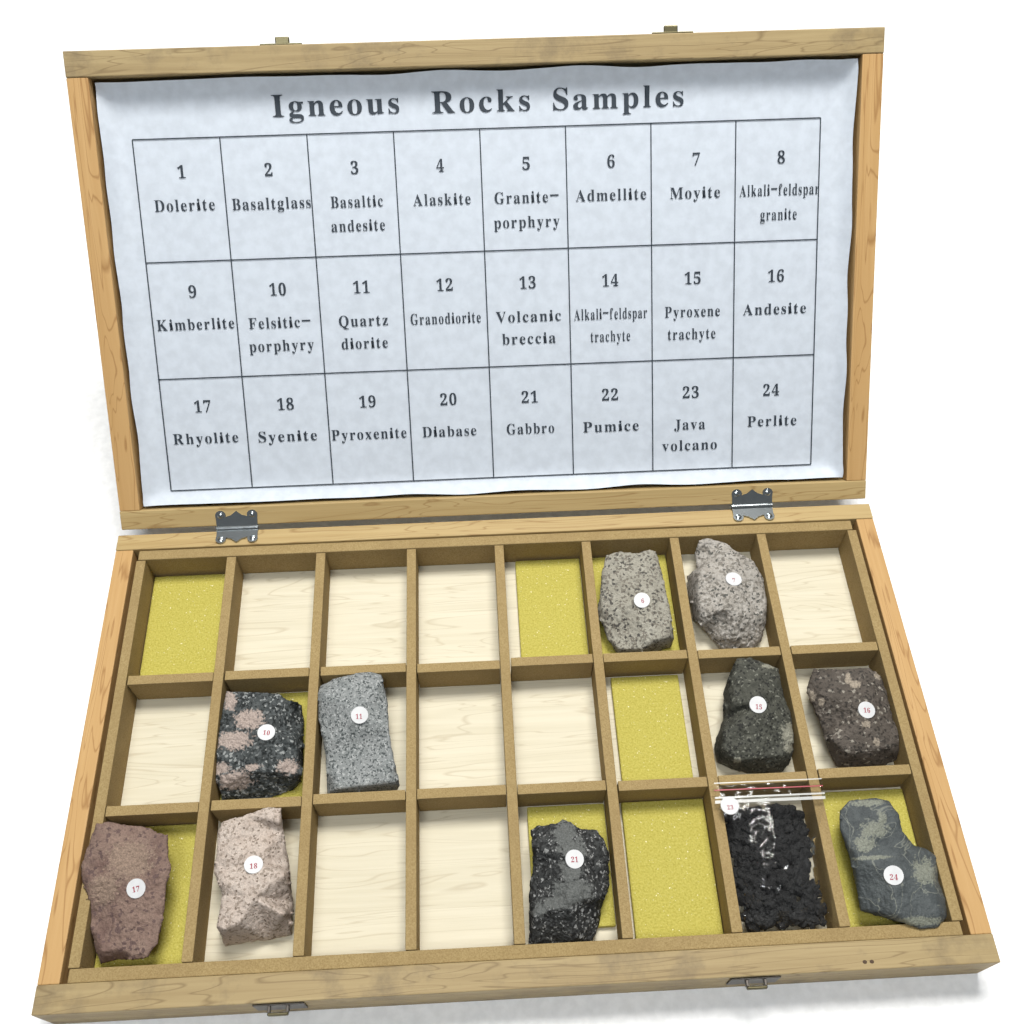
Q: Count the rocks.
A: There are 10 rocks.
